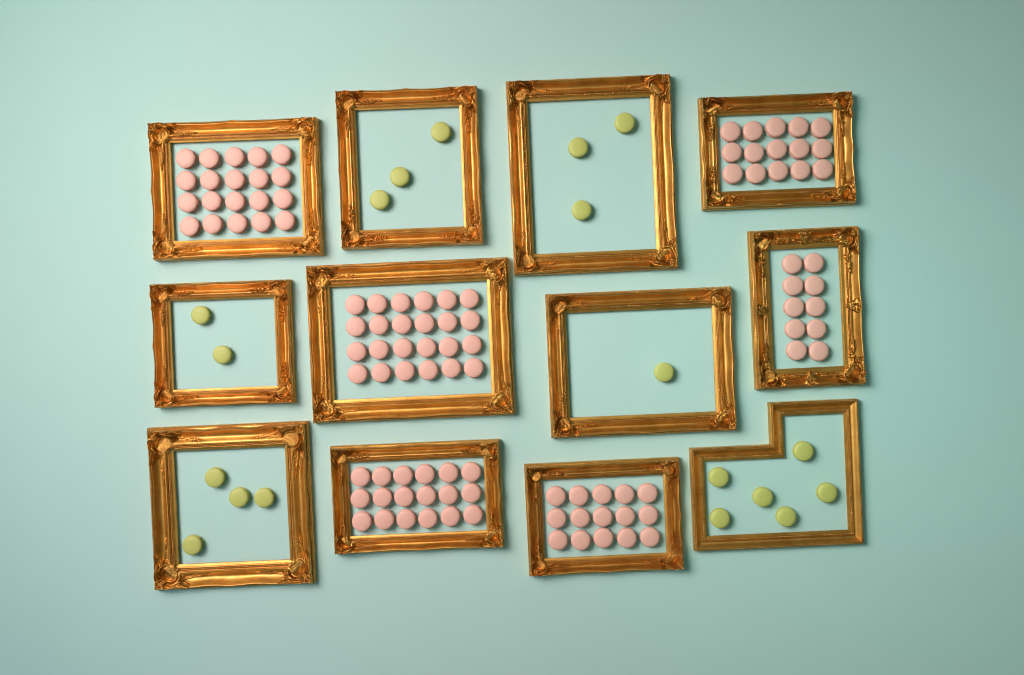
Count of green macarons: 19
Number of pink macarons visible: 102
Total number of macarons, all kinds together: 121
